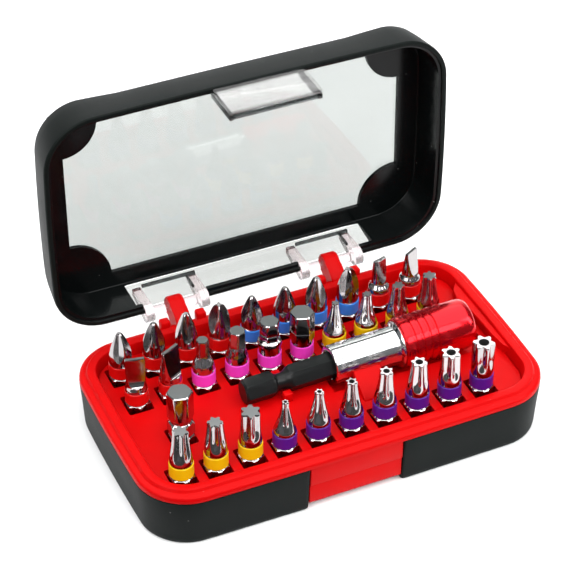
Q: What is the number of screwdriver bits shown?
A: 31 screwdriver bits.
